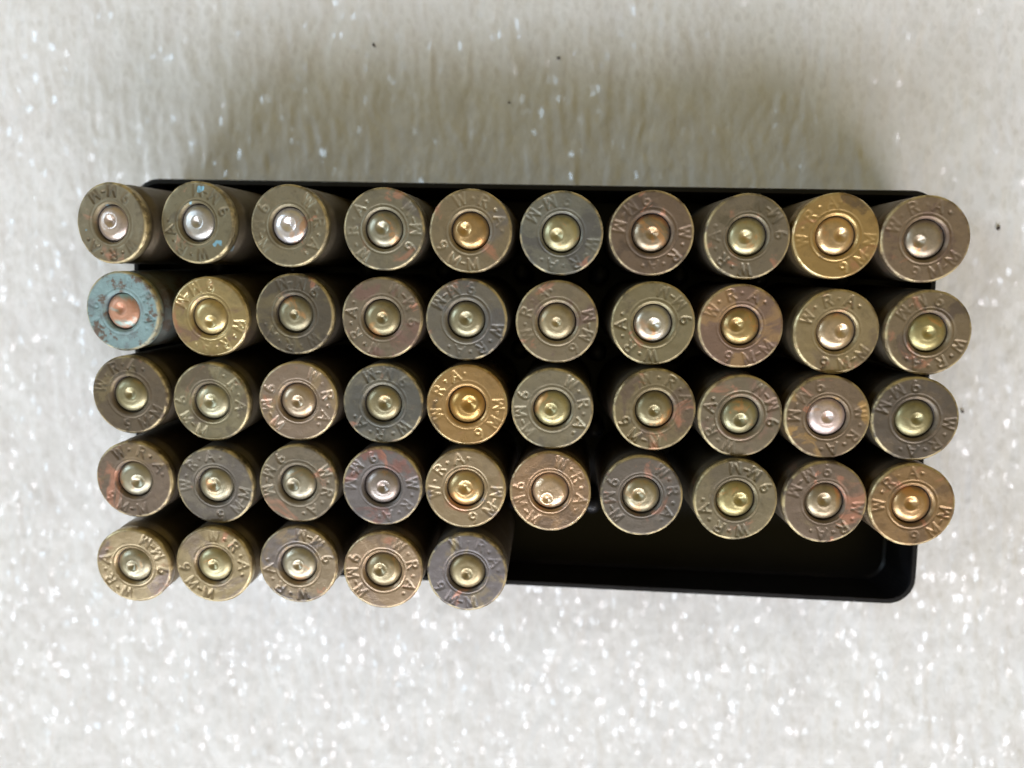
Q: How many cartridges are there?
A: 45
